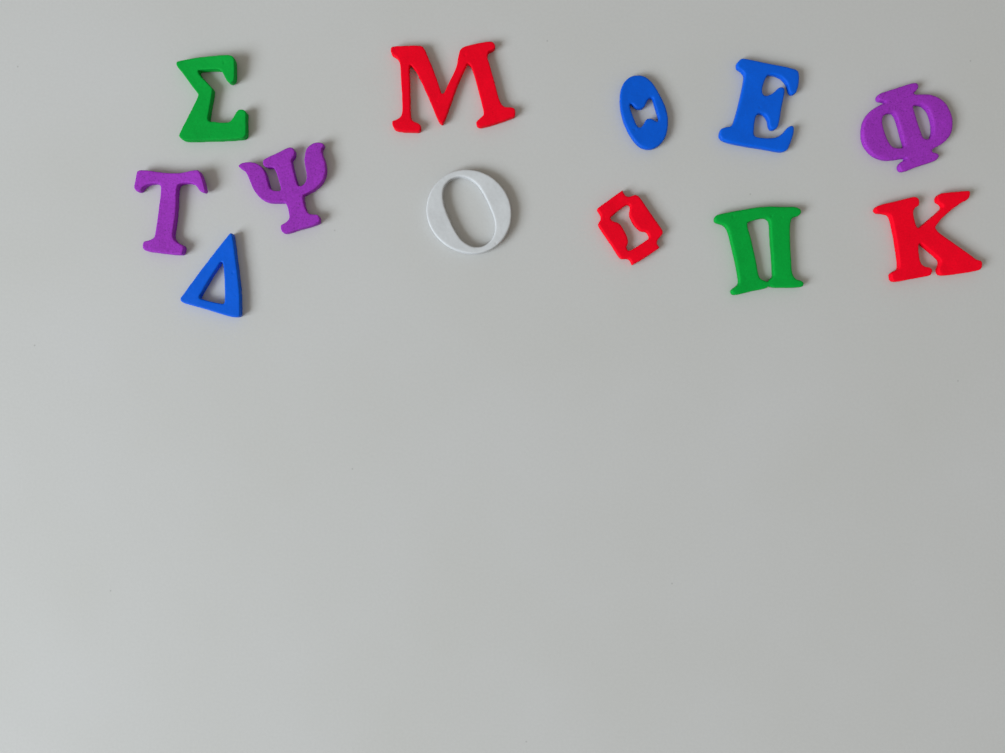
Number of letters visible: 12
